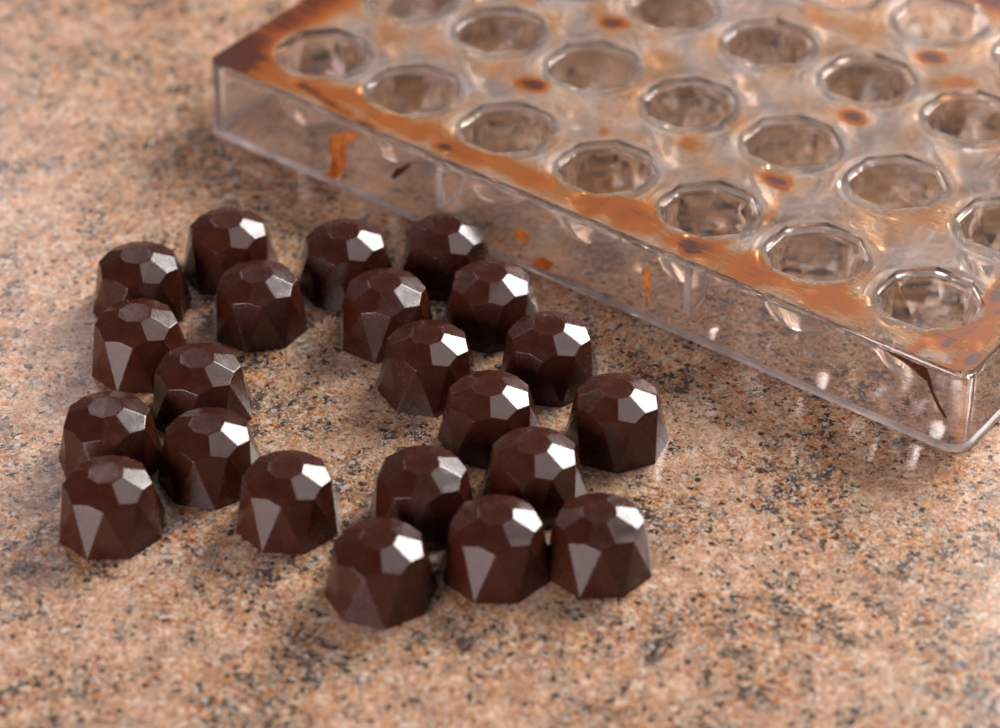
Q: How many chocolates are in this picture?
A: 22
